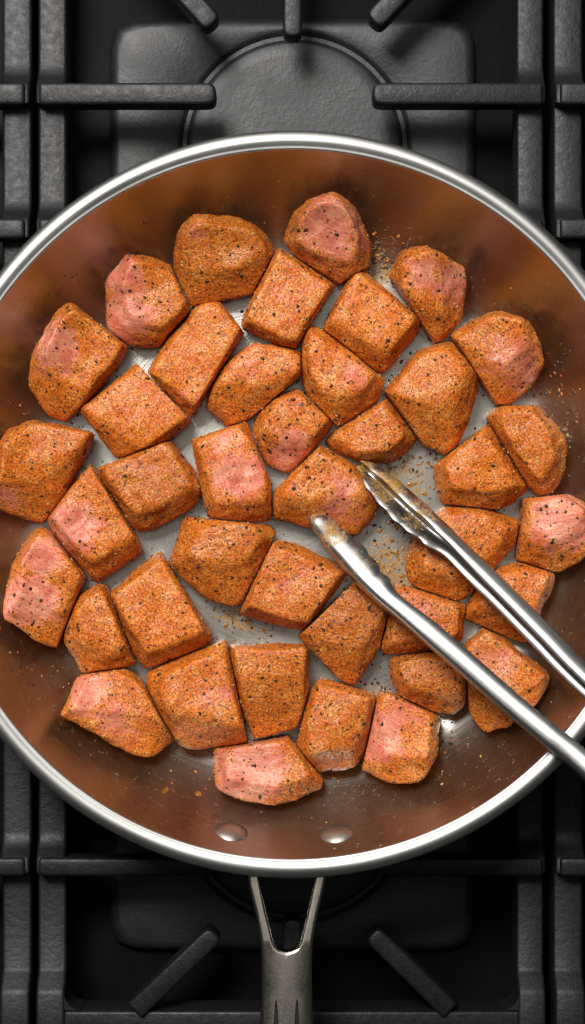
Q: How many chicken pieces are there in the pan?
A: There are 40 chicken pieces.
